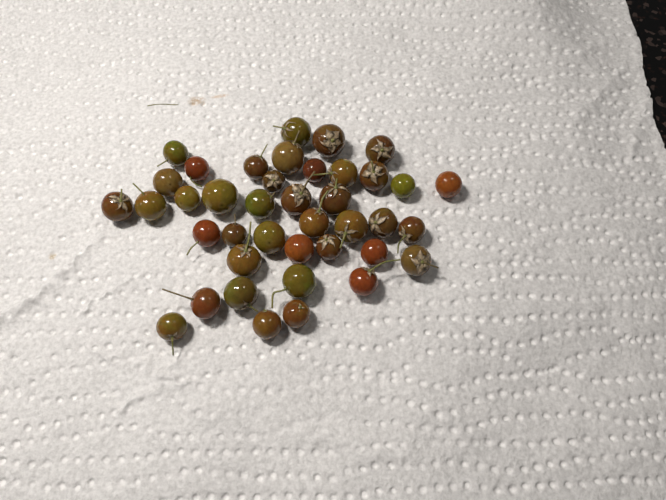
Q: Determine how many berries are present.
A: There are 40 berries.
